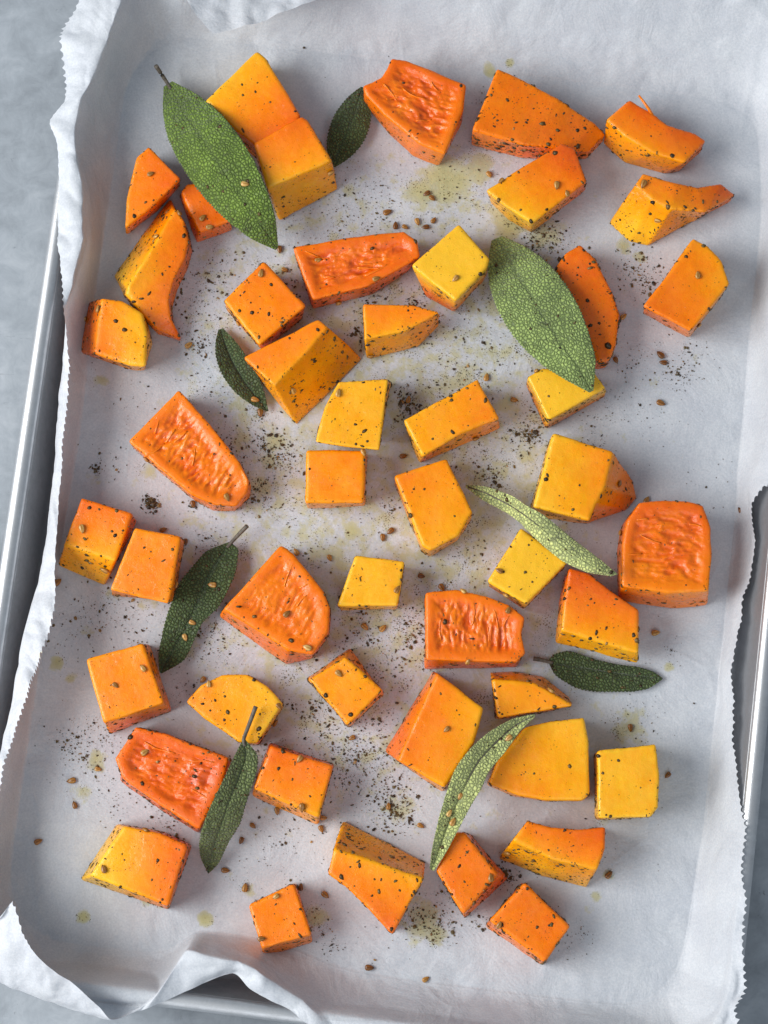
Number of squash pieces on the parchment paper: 48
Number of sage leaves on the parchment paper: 9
